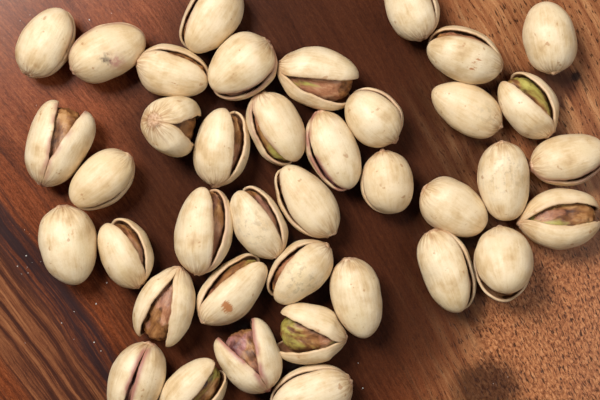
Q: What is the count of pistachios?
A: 39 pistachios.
